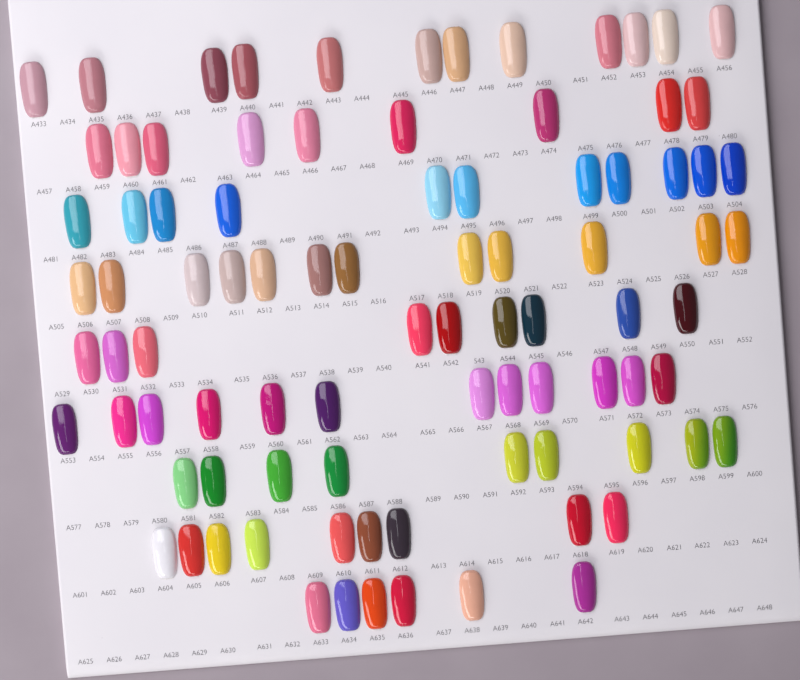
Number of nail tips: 89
